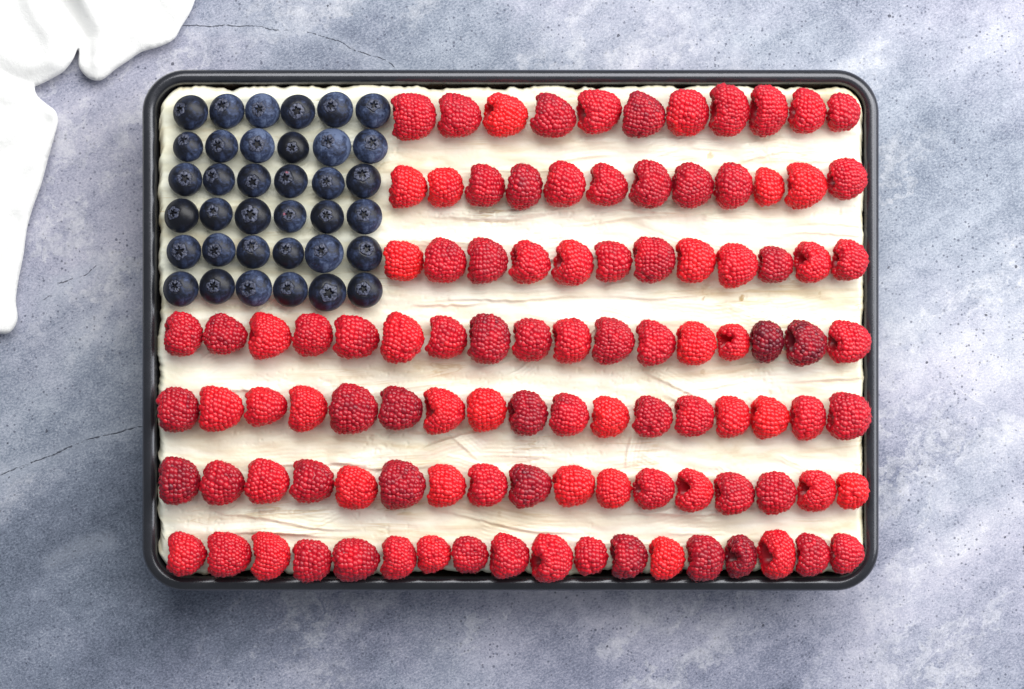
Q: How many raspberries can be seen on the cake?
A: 104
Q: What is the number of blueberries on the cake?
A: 36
